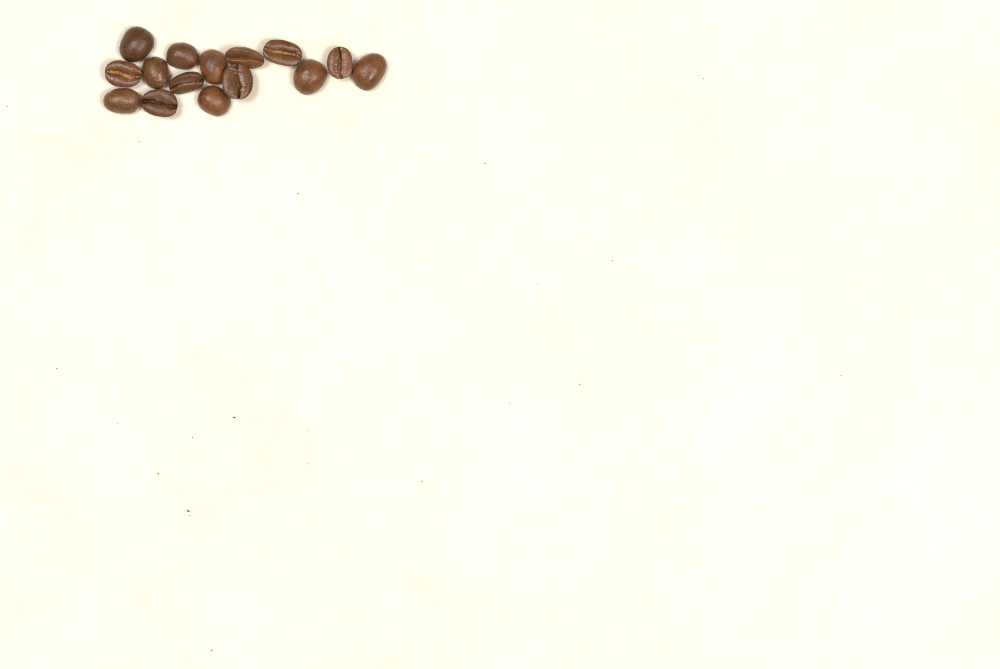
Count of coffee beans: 15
